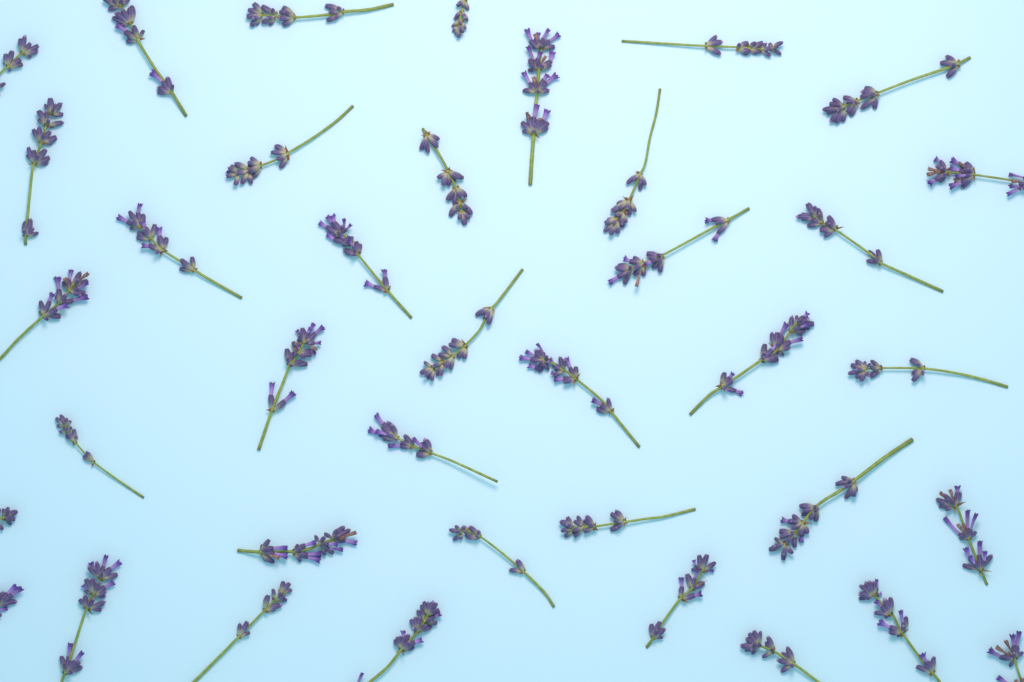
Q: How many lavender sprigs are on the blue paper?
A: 38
